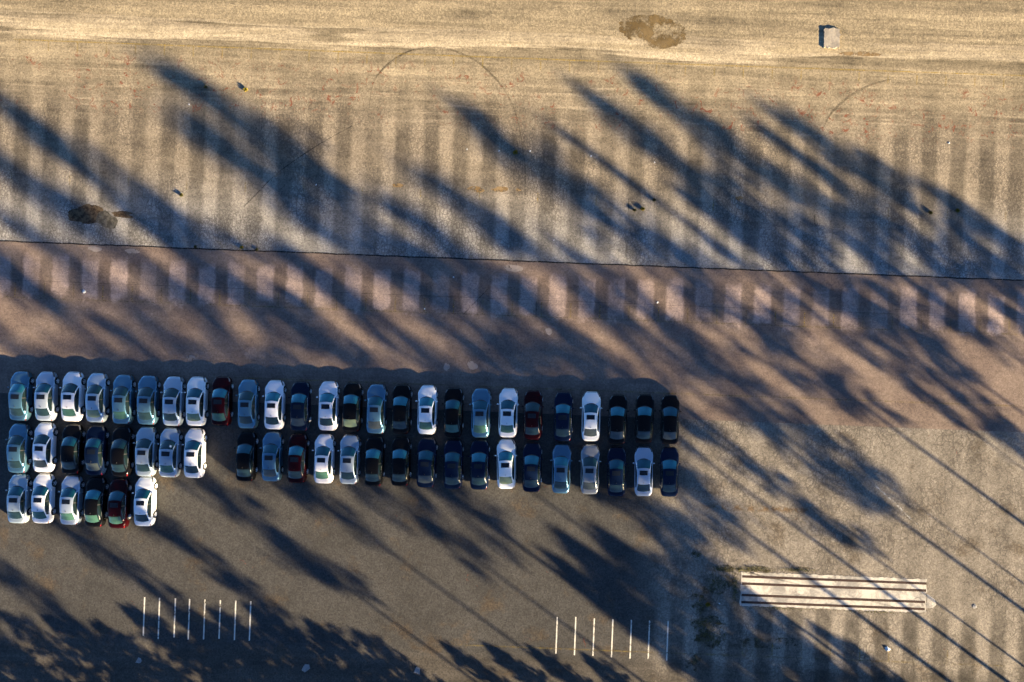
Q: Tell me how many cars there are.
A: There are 57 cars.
